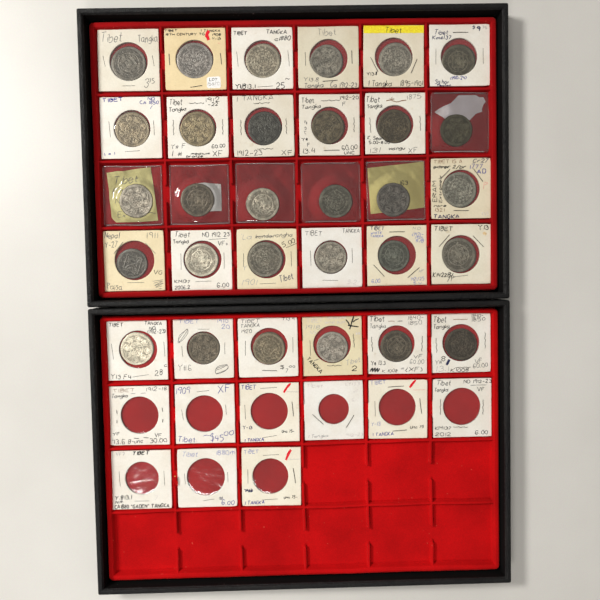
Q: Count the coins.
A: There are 30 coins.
